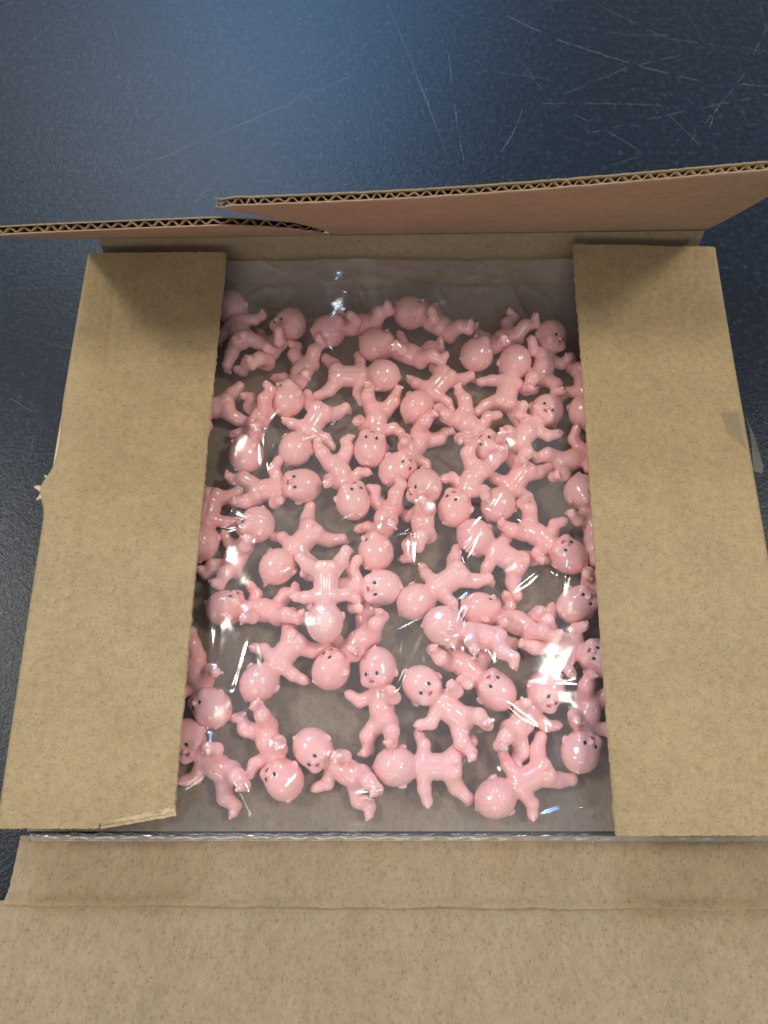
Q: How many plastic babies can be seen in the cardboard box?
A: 53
